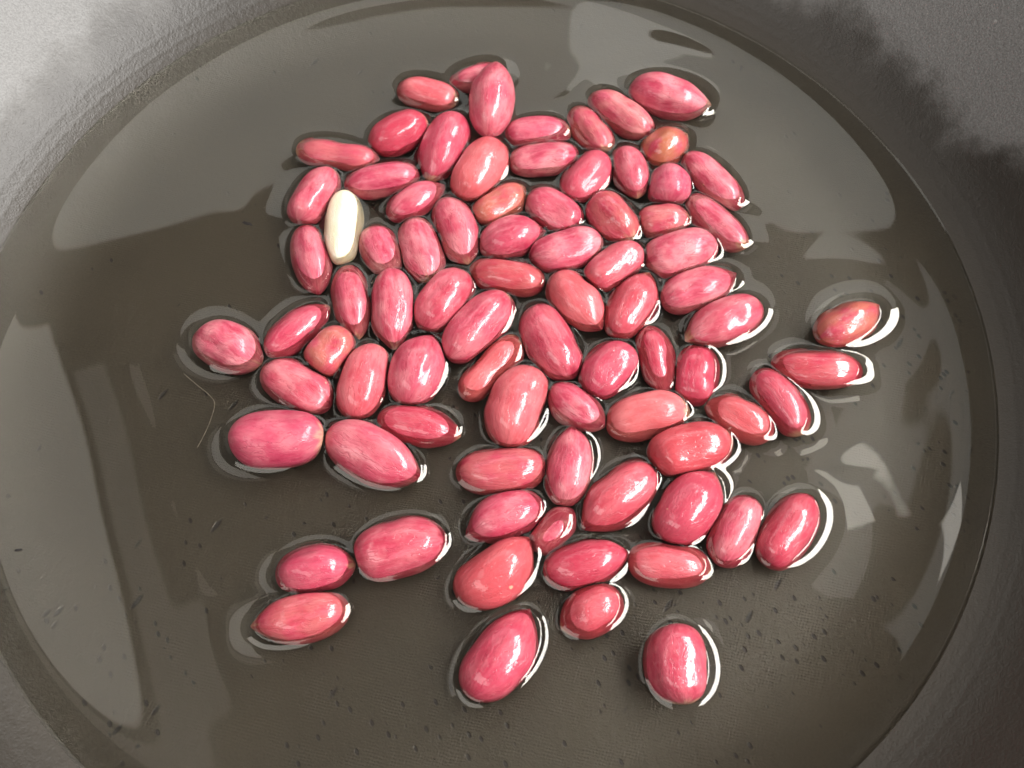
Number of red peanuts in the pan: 81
